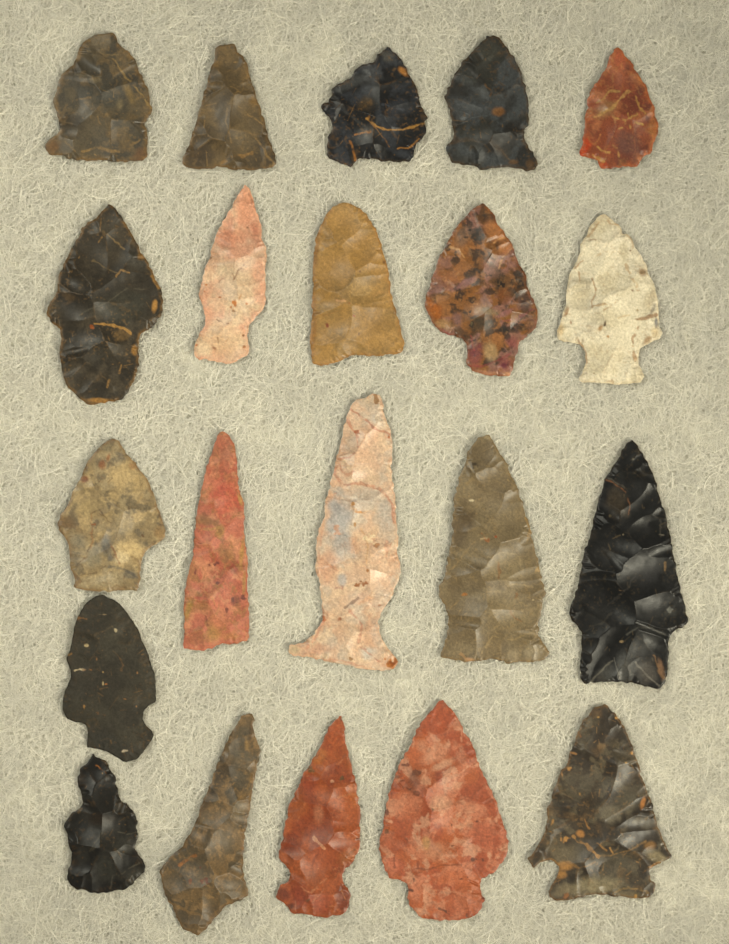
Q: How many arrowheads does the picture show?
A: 21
